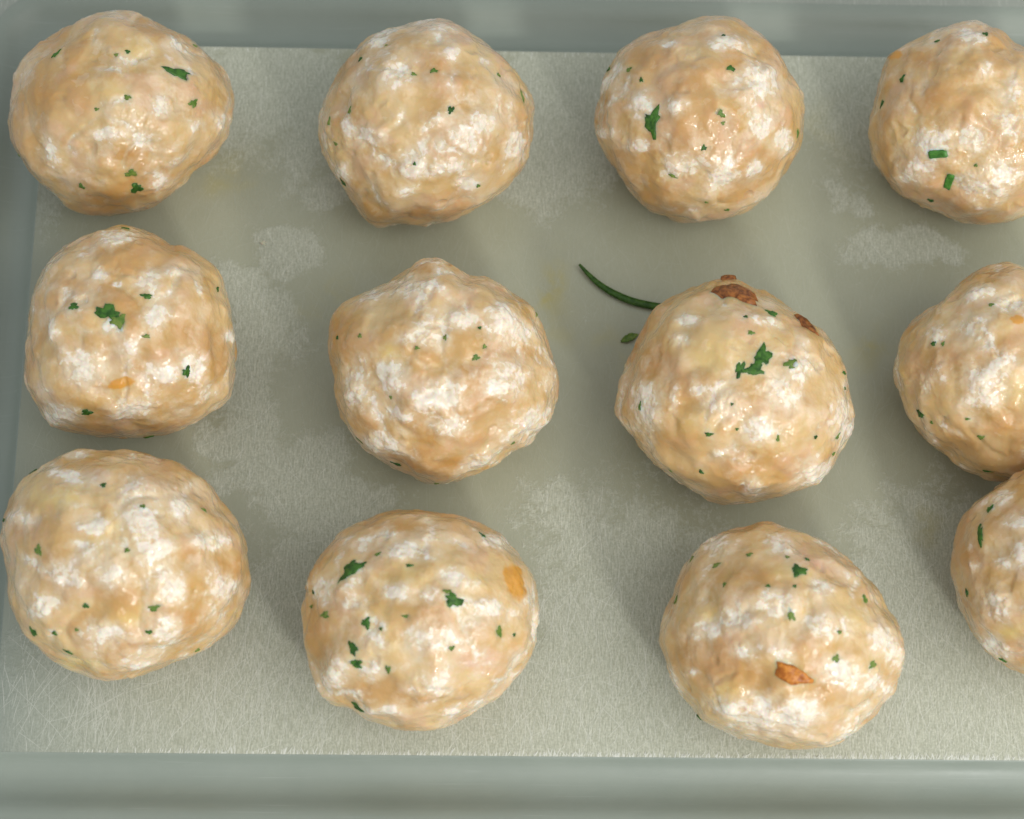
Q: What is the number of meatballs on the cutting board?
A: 12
